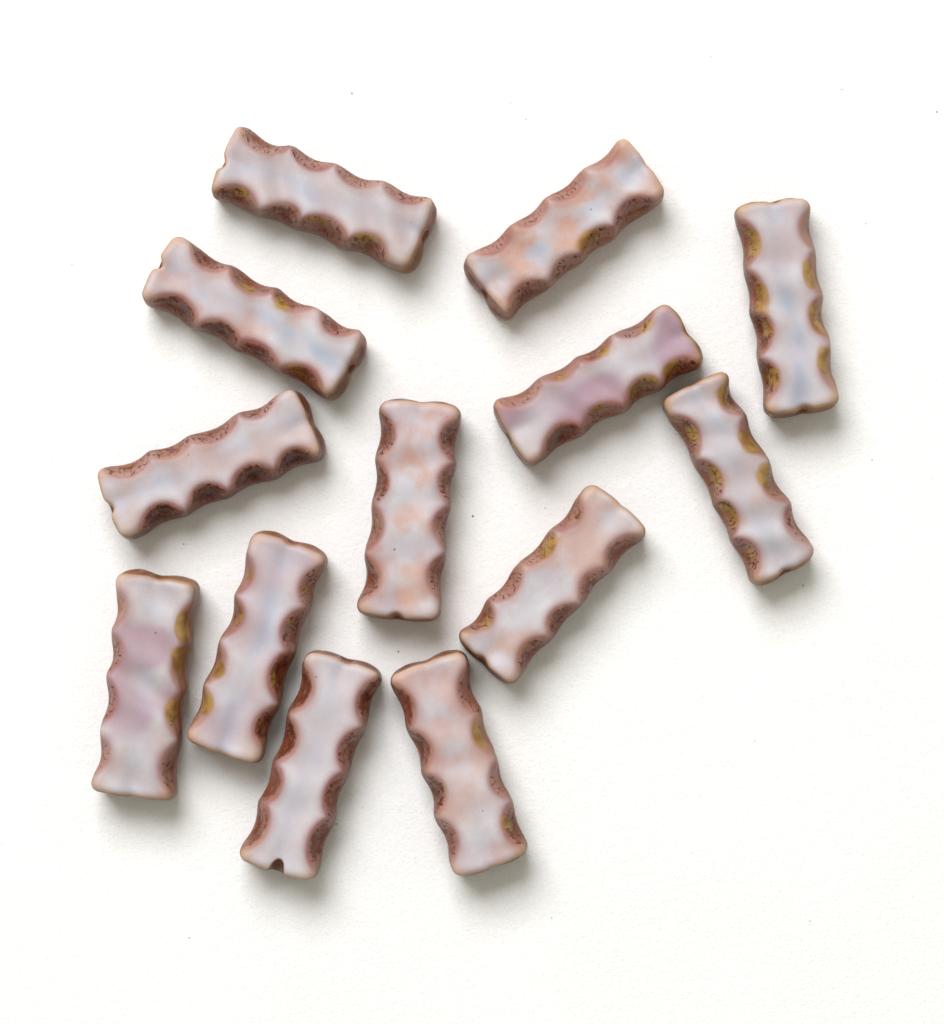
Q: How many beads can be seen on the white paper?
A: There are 13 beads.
